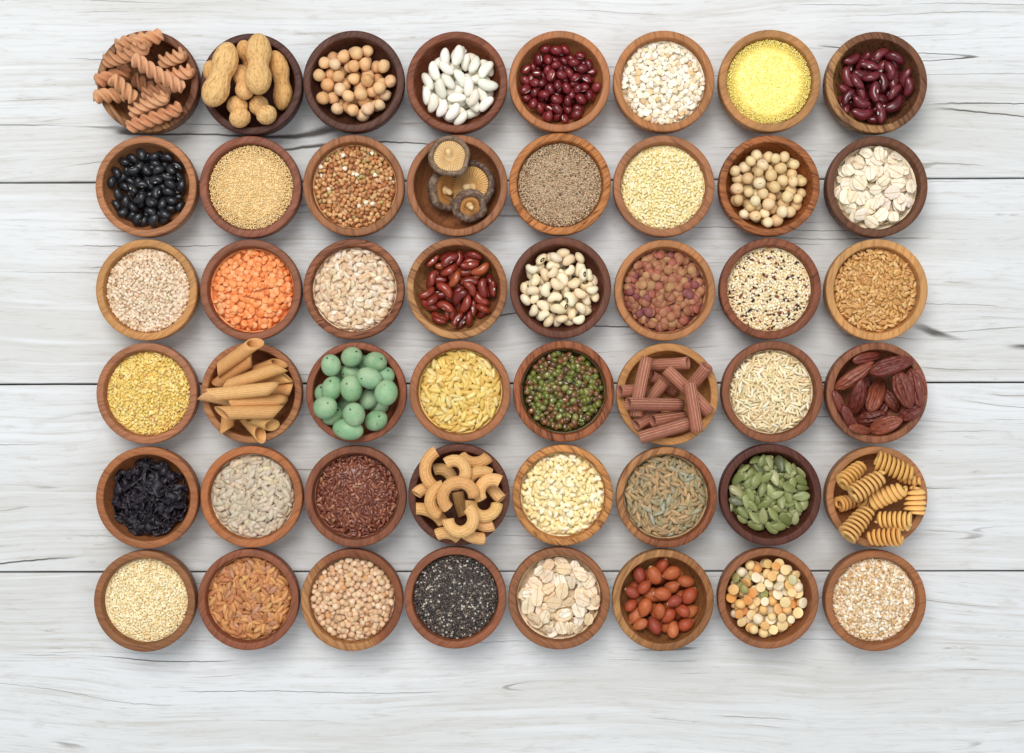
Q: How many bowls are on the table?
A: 48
